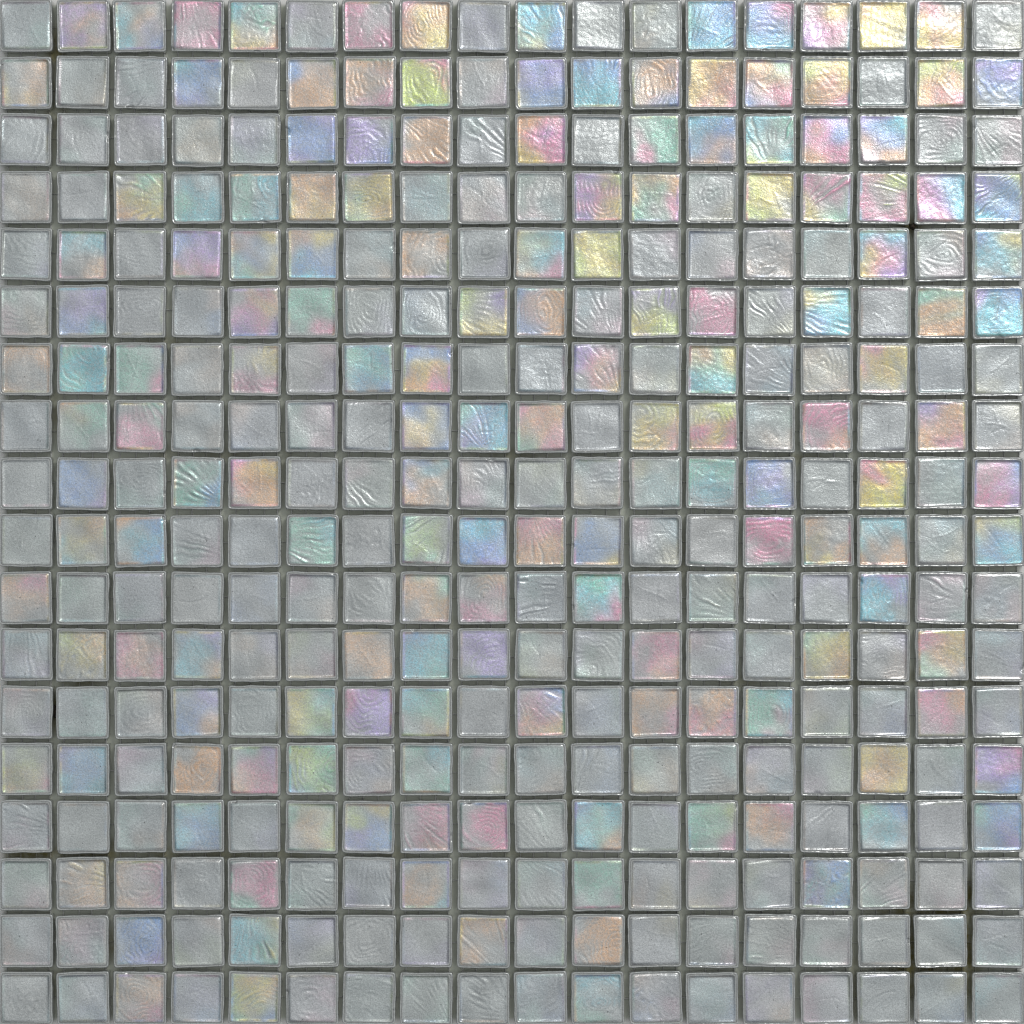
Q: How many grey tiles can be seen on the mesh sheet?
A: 168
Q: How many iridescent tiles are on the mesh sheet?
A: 156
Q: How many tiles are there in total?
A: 324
